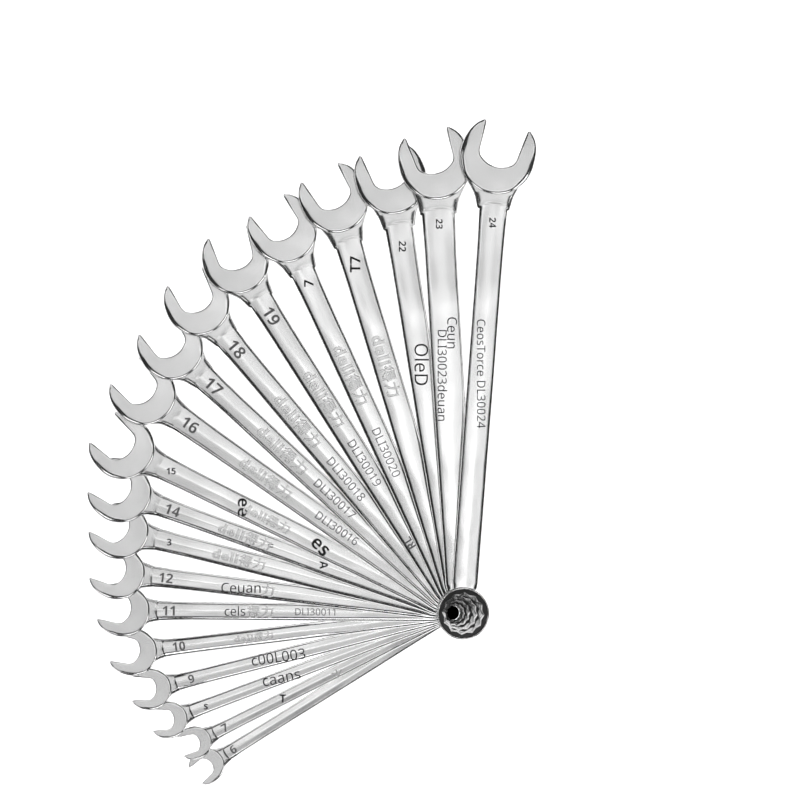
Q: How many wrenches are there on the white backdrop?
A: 19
